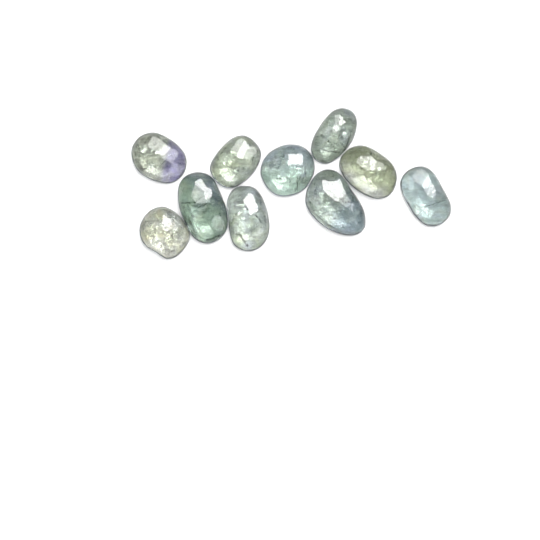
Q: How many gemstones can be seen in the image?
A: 10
